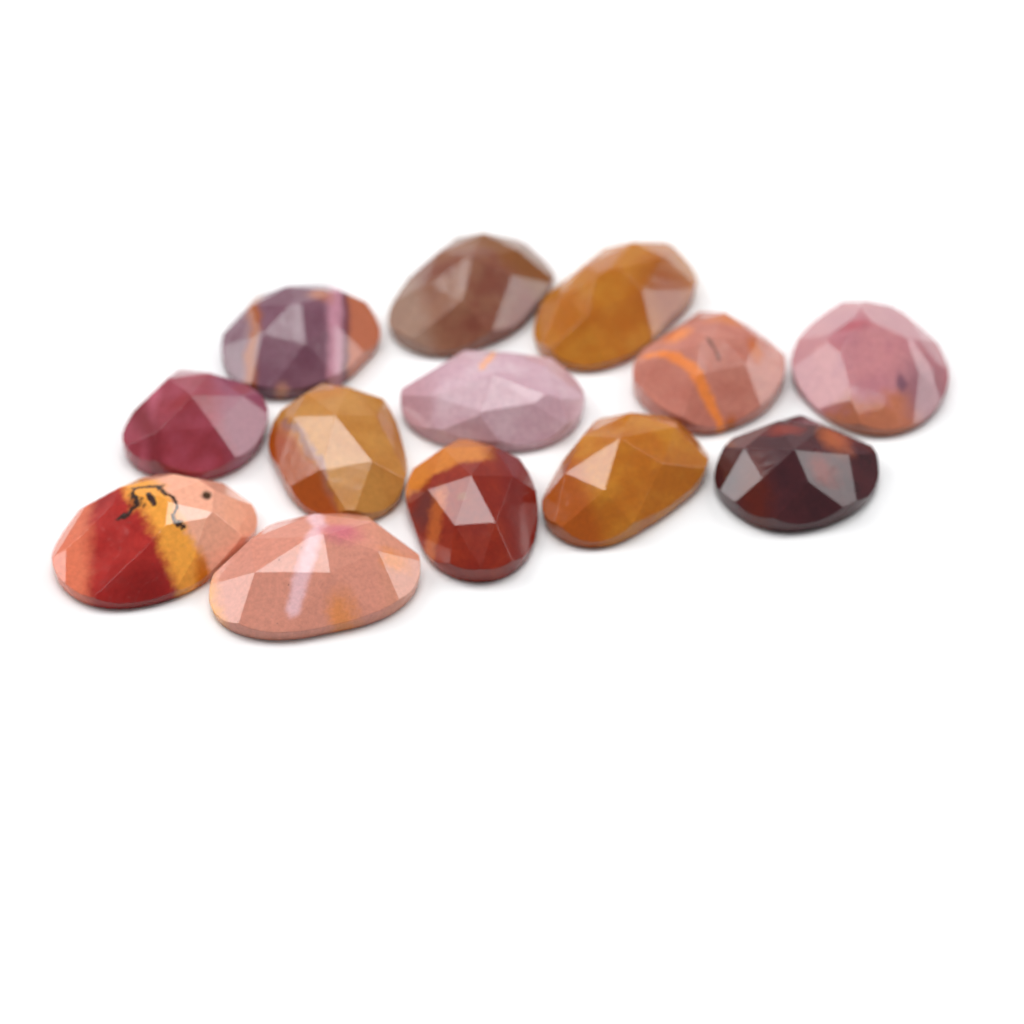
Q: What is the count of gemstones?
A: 13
